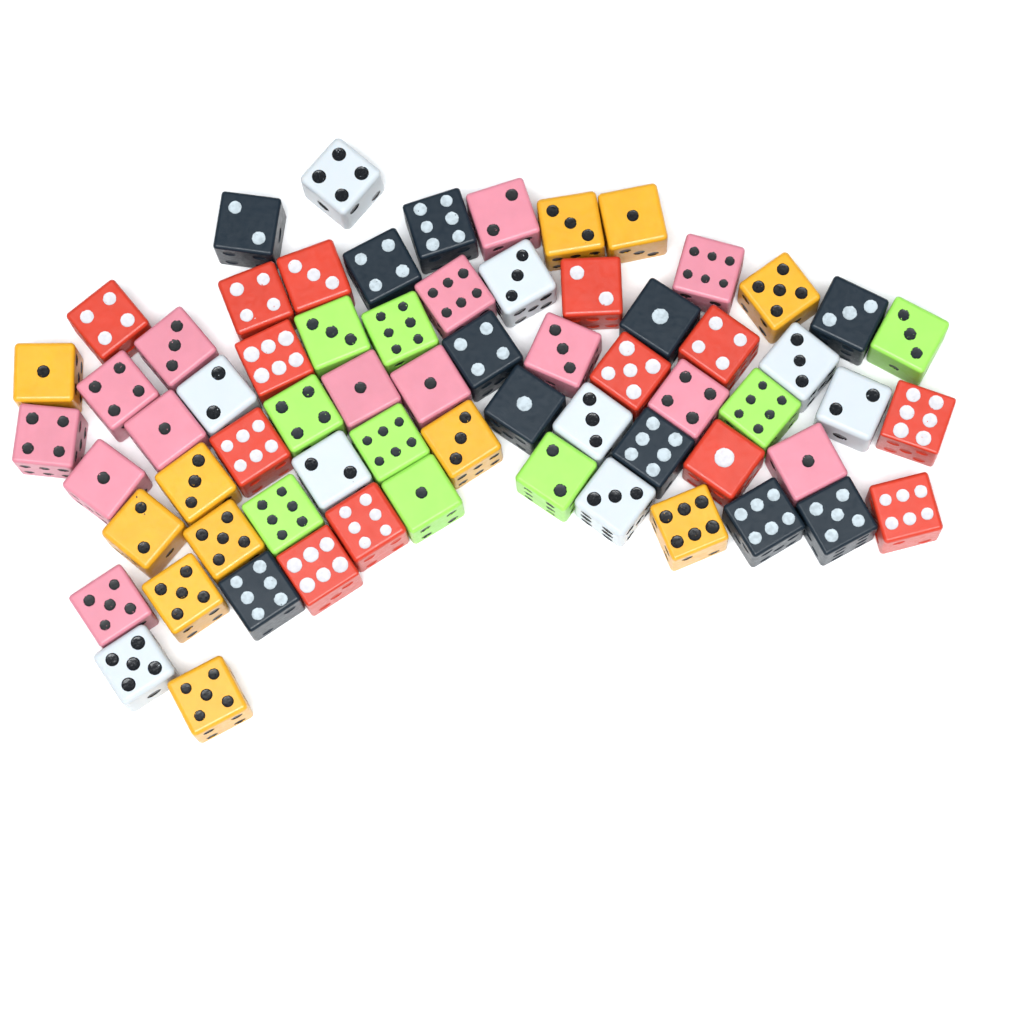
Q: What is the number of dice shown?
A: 67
